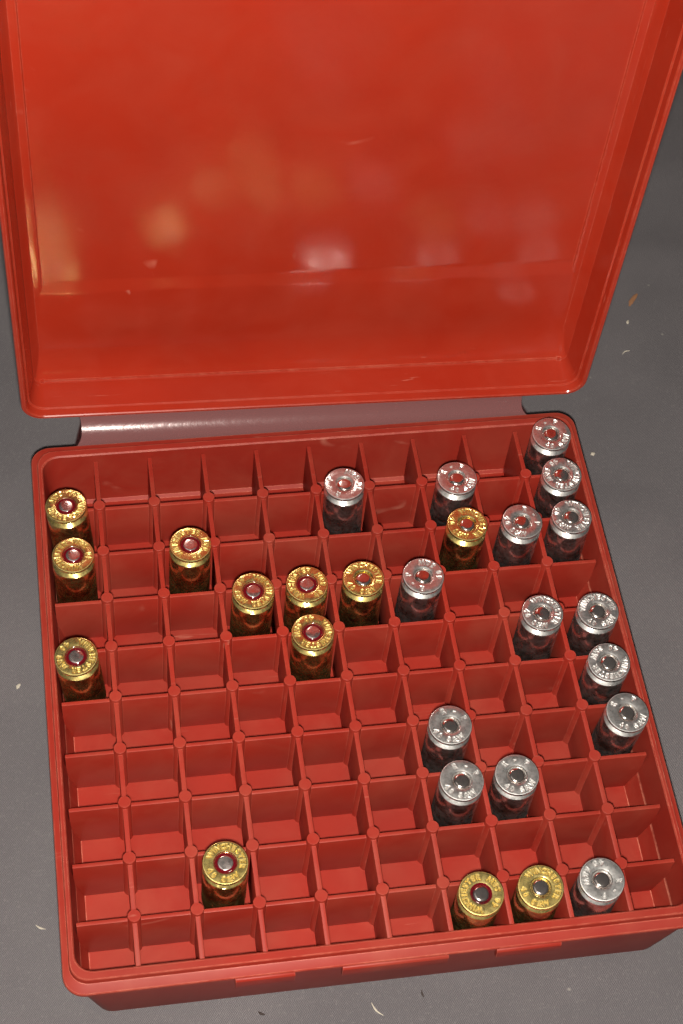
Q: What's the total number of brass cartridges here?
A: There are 12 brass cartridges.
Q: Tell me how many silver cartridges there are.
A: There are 15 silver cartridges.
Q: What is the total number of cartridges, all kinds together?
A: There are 27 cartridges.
